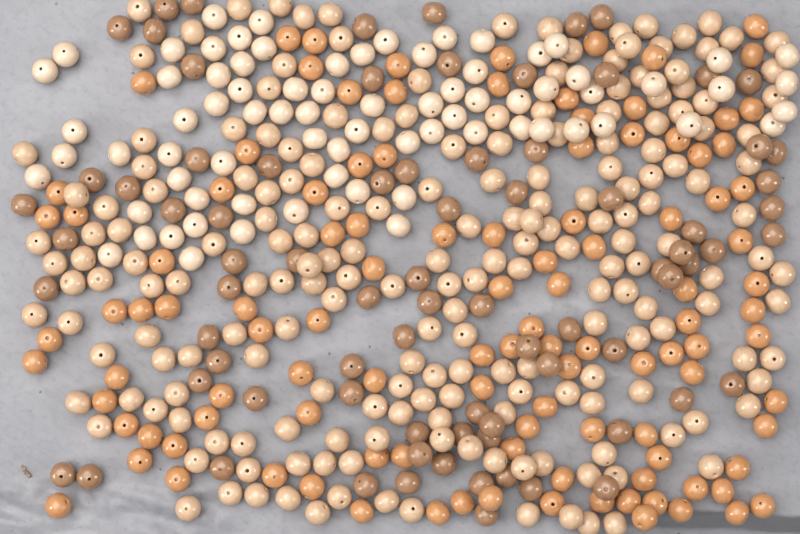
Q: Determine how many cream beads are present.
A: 76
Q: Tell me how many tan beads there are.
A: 200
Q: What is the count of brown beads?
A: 80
